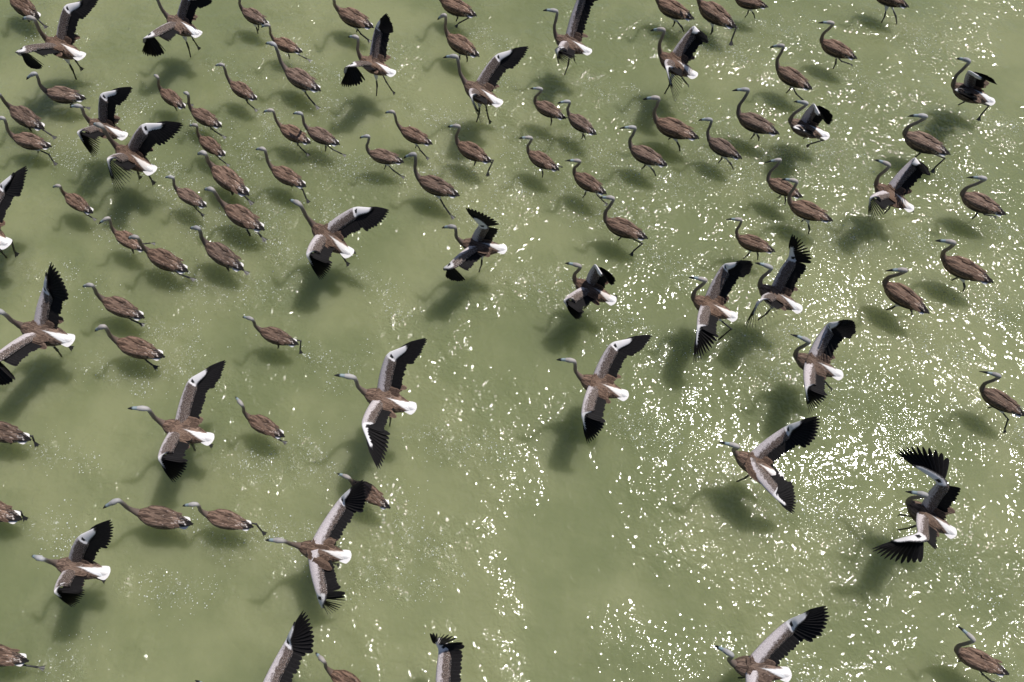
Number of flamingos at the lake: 92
